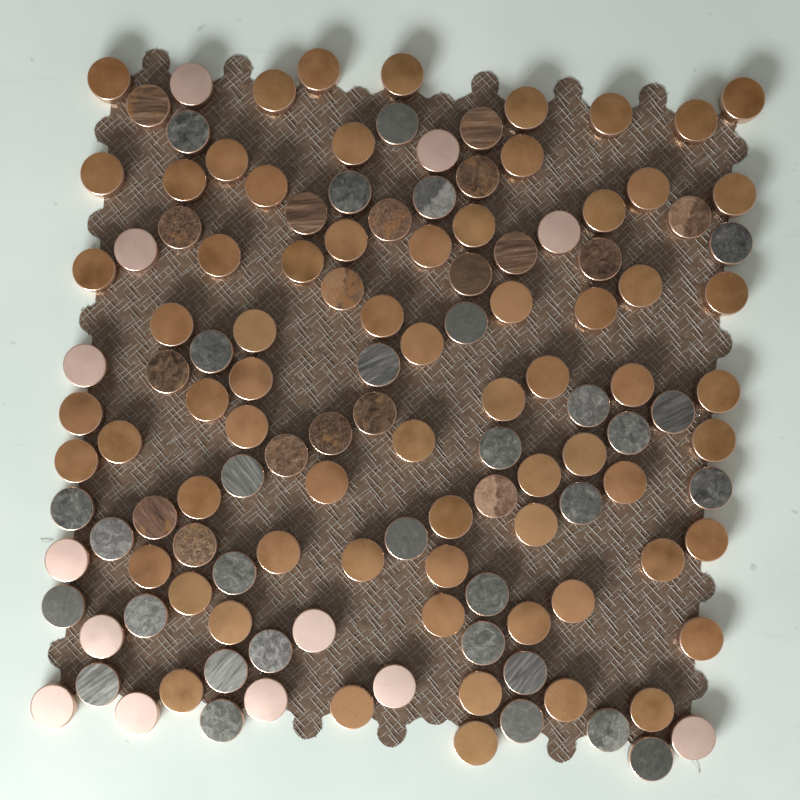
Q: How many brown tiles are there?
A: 18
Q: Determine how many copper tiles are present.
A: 68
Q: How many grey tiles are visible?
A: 31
